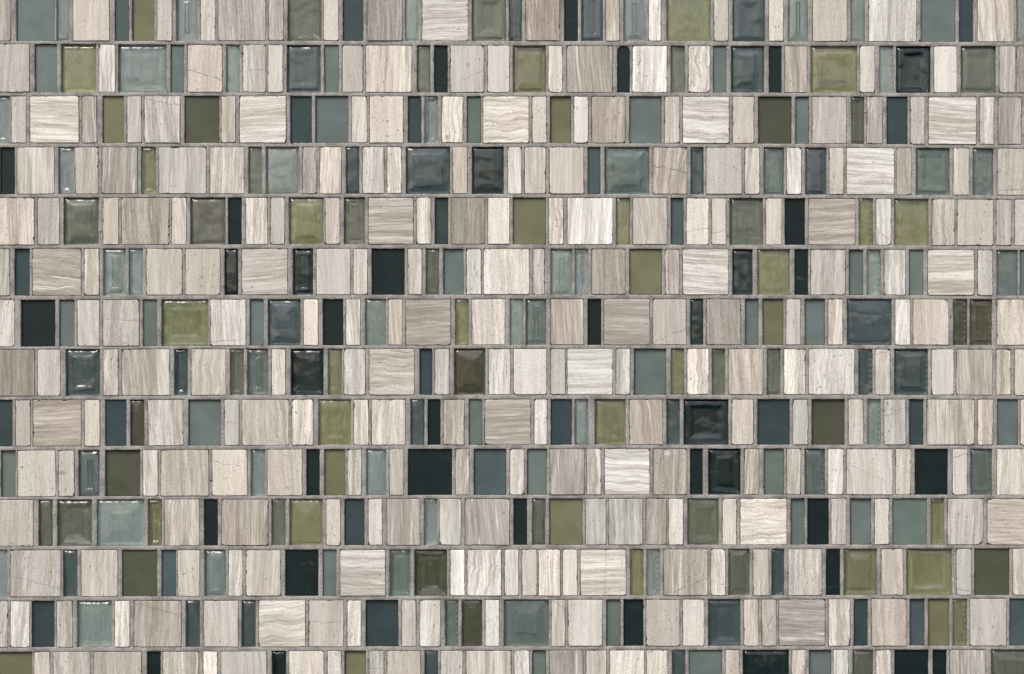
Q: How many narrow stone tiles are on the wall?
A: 166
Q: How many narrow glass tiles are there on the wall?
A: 159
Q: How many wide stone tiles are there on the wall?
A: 121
